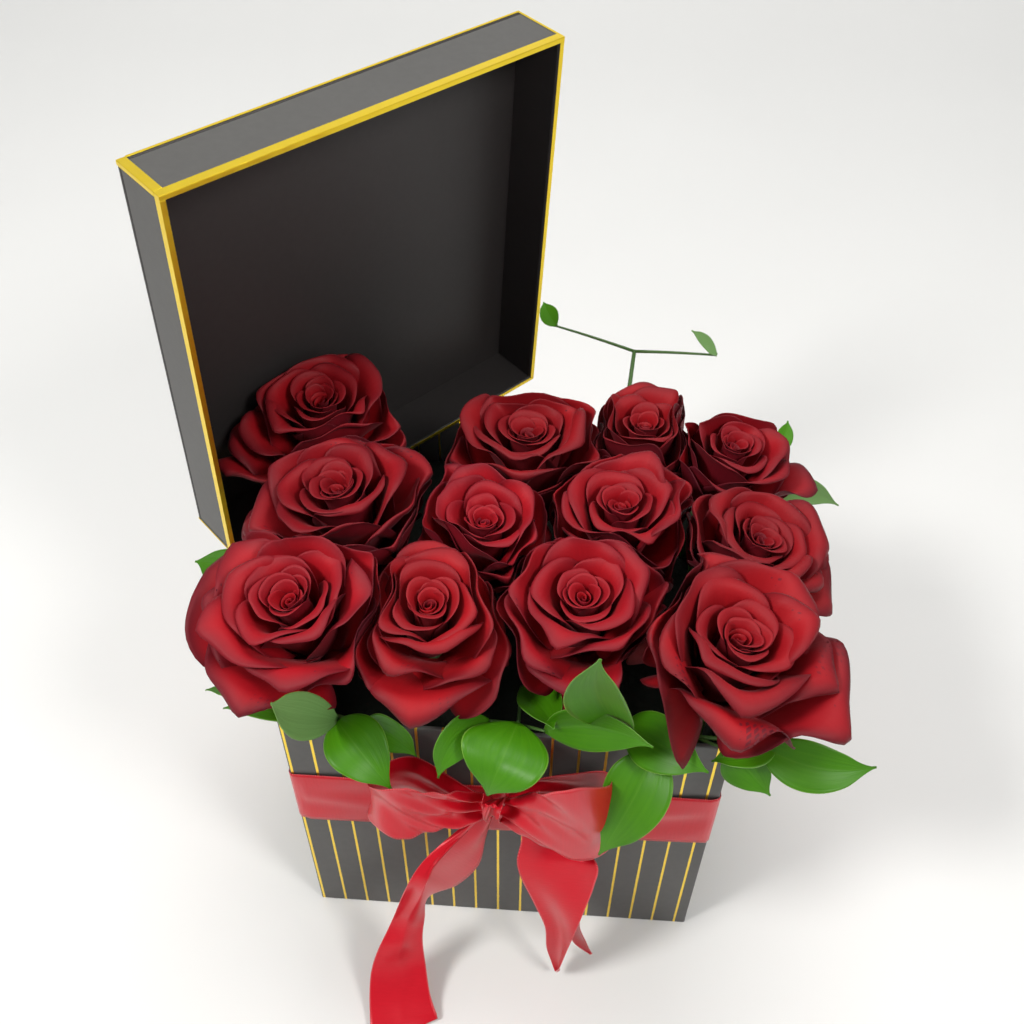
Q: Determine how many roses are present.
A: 12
